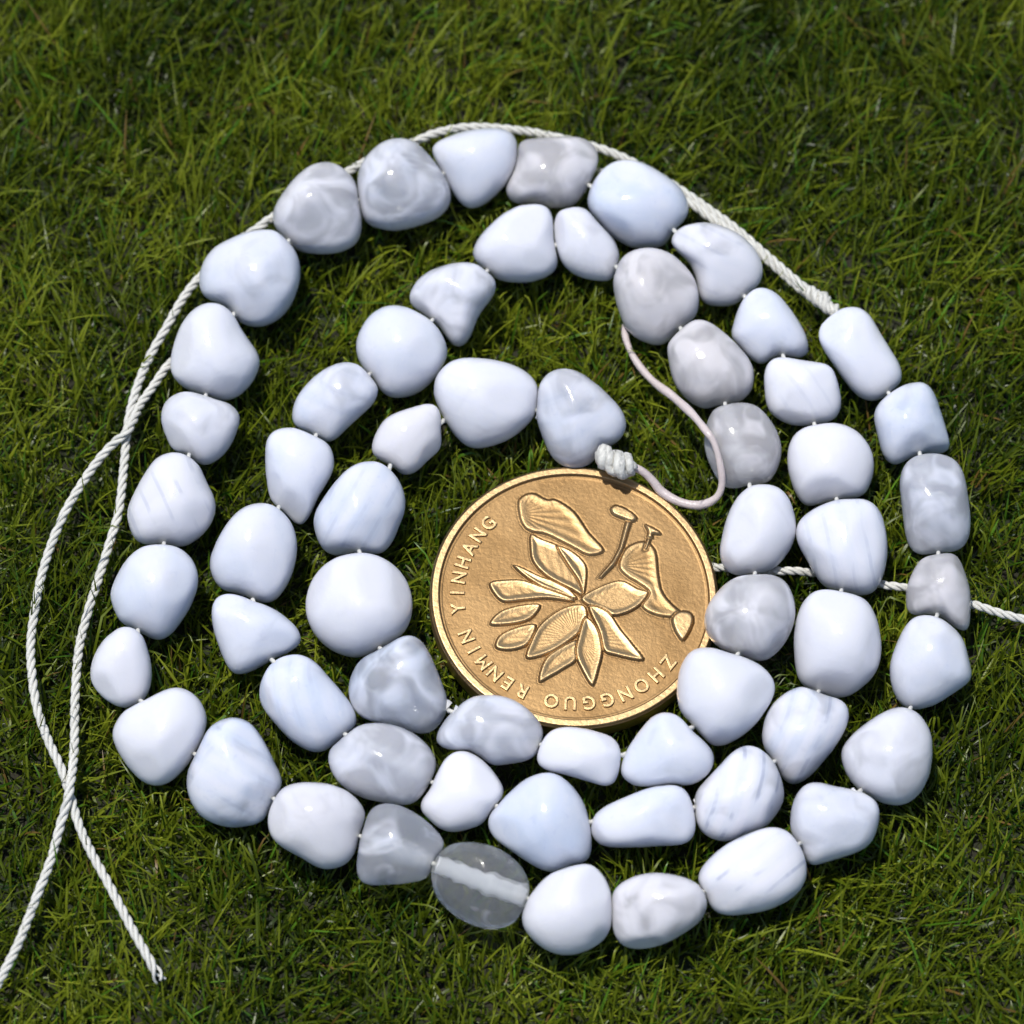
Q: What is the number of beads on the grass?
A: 62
